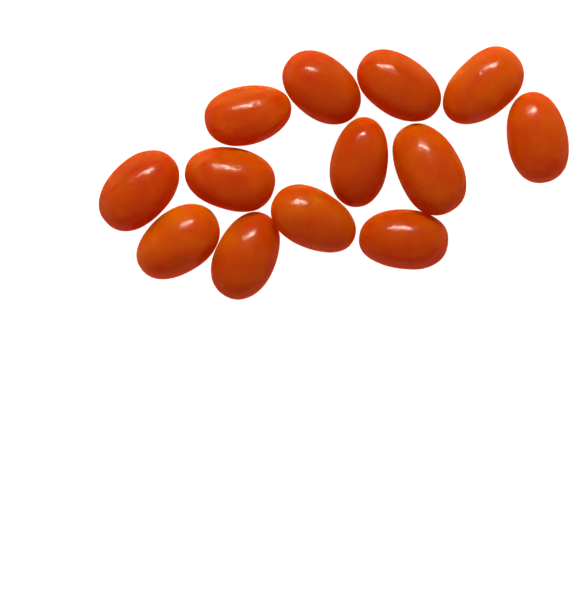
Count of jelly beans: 13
